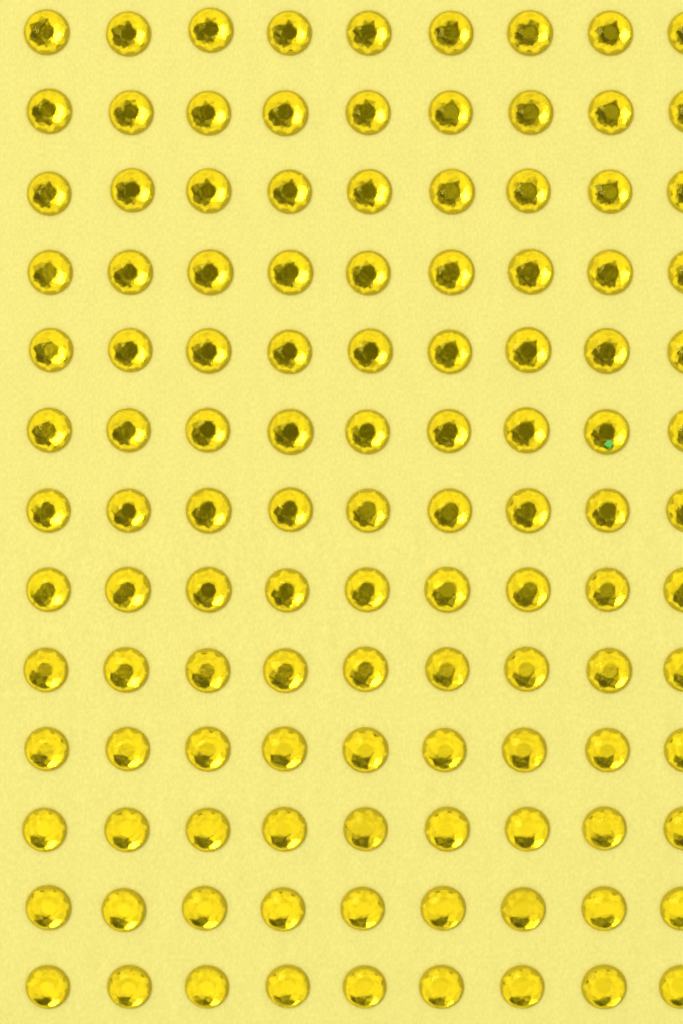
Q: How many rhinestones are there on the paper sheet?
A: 117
